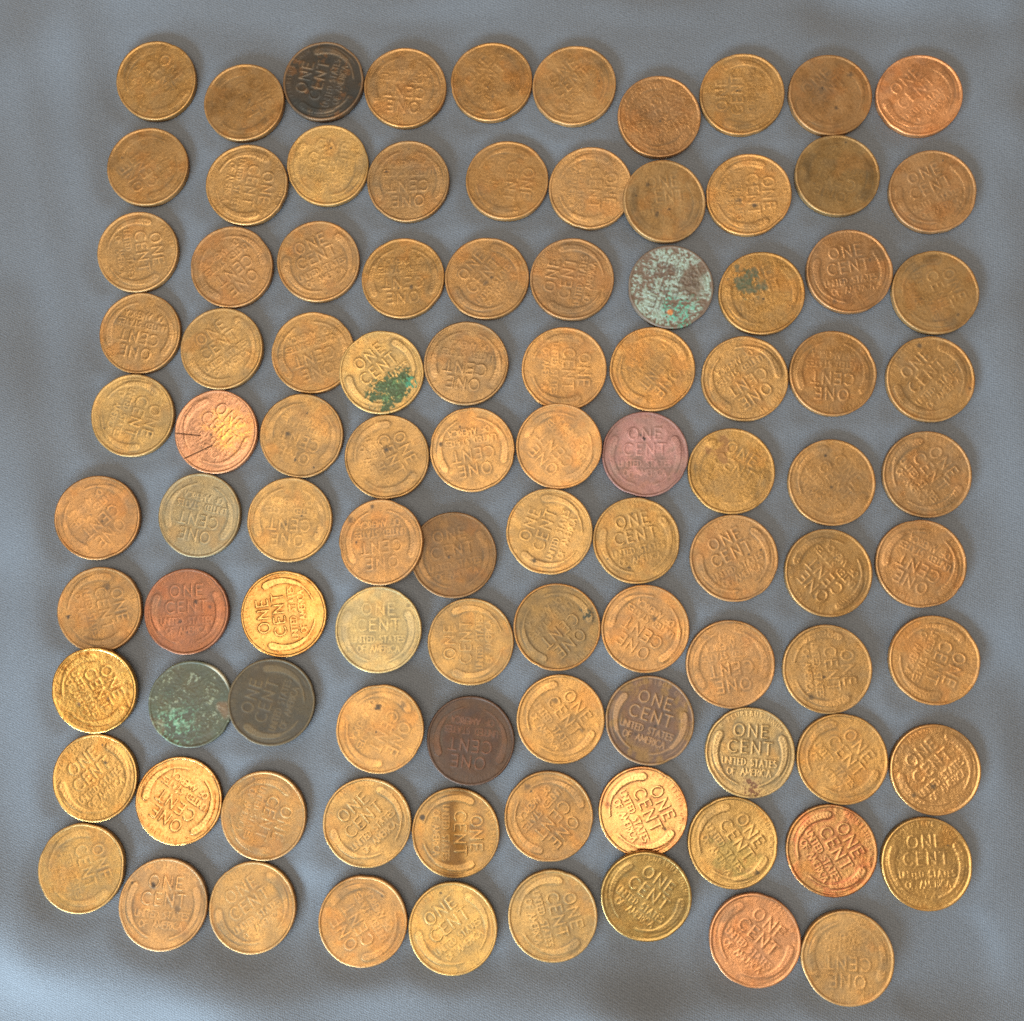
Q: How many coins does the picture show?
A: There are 99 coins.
